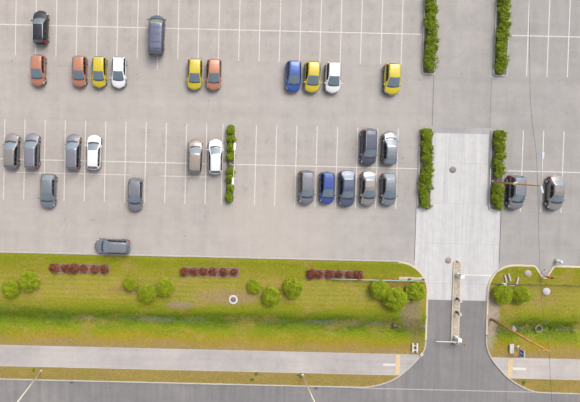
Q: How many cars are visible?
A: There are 30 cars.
